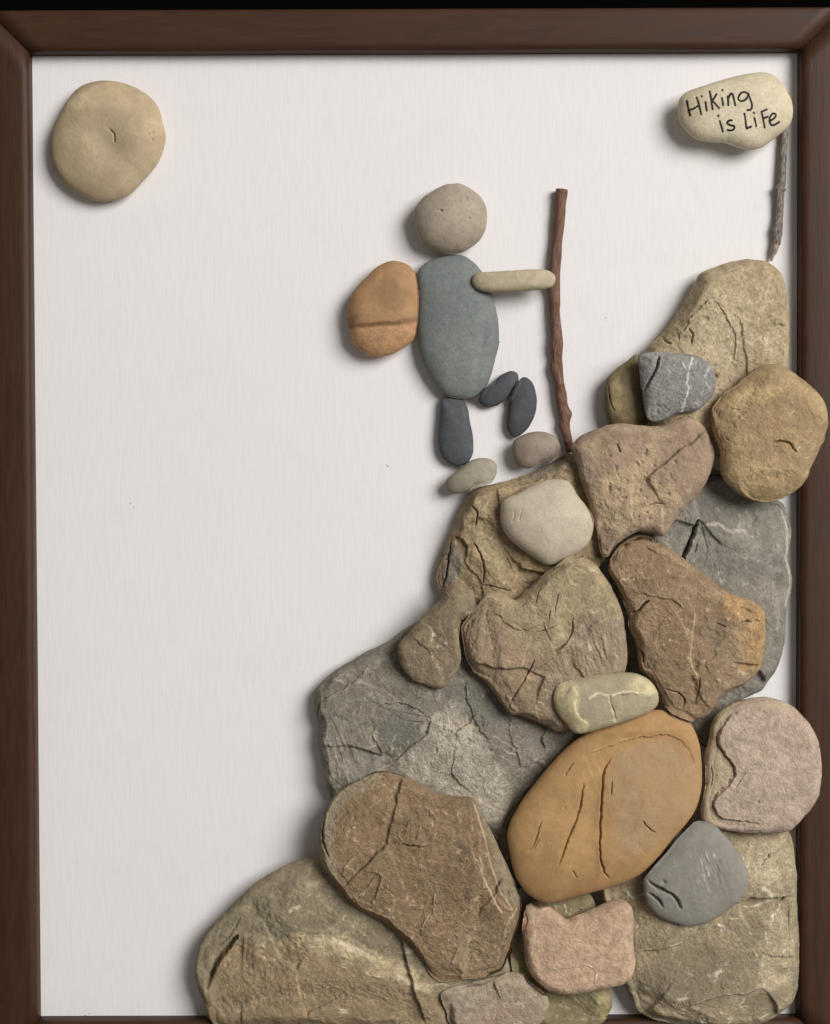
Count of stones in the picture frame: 33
